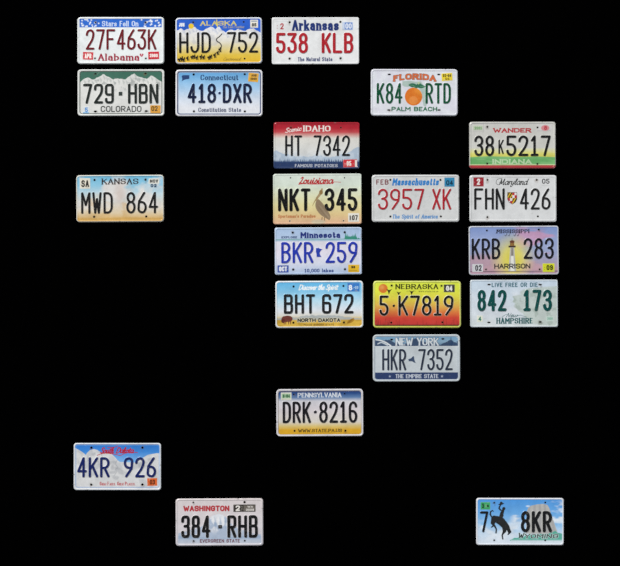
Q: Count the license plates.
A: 22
